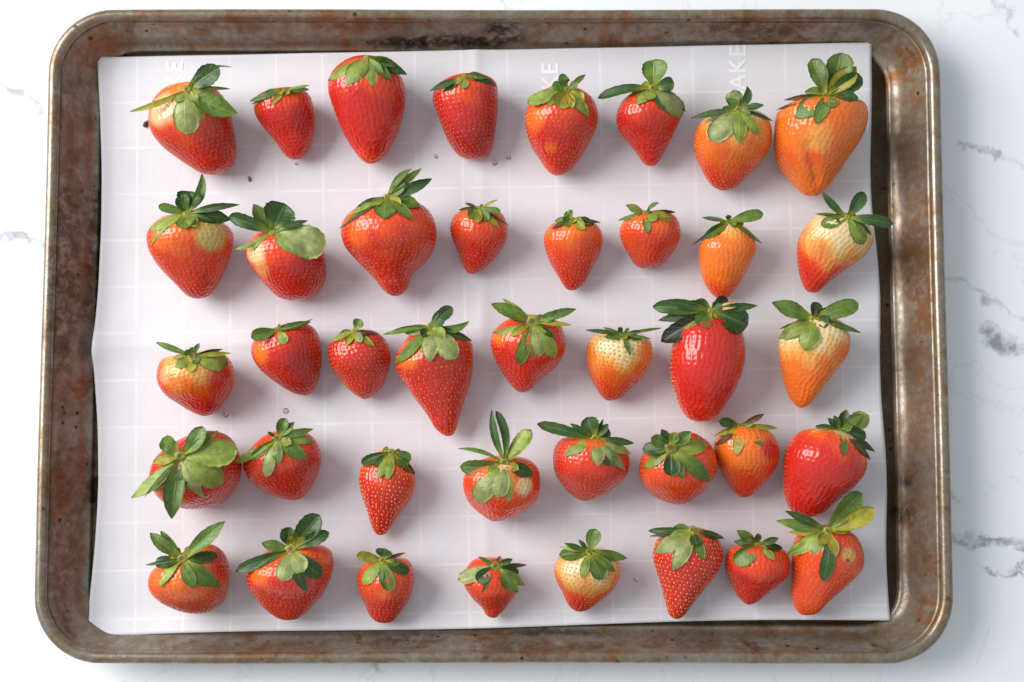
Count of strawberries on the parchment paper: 40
